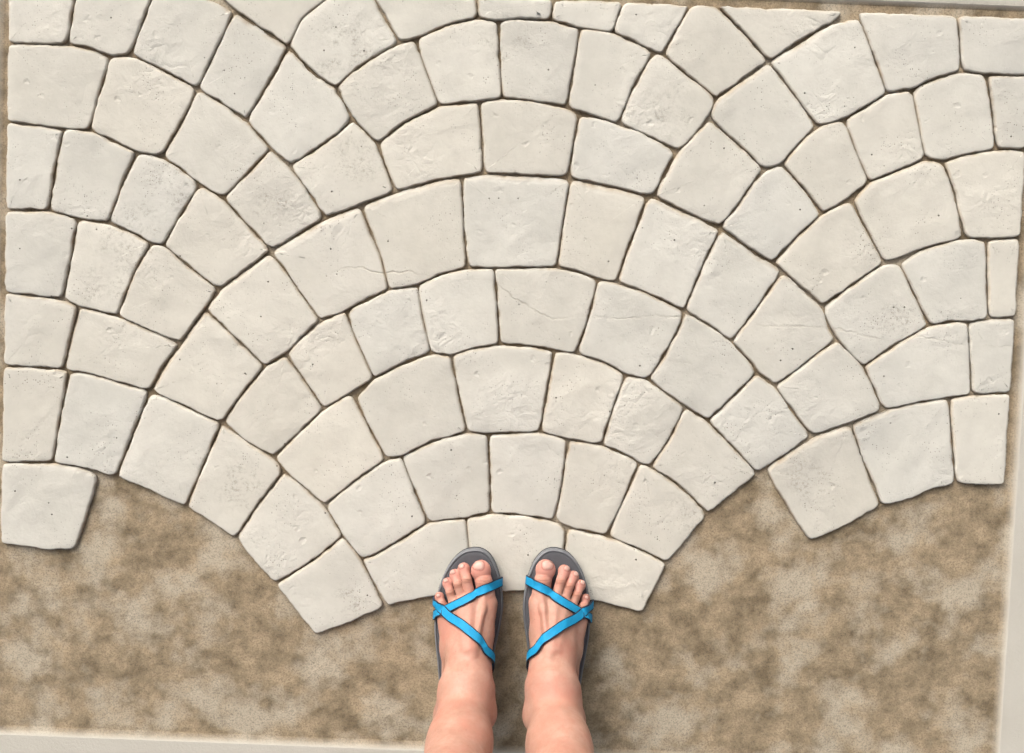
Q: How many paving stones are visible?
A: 95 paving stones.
